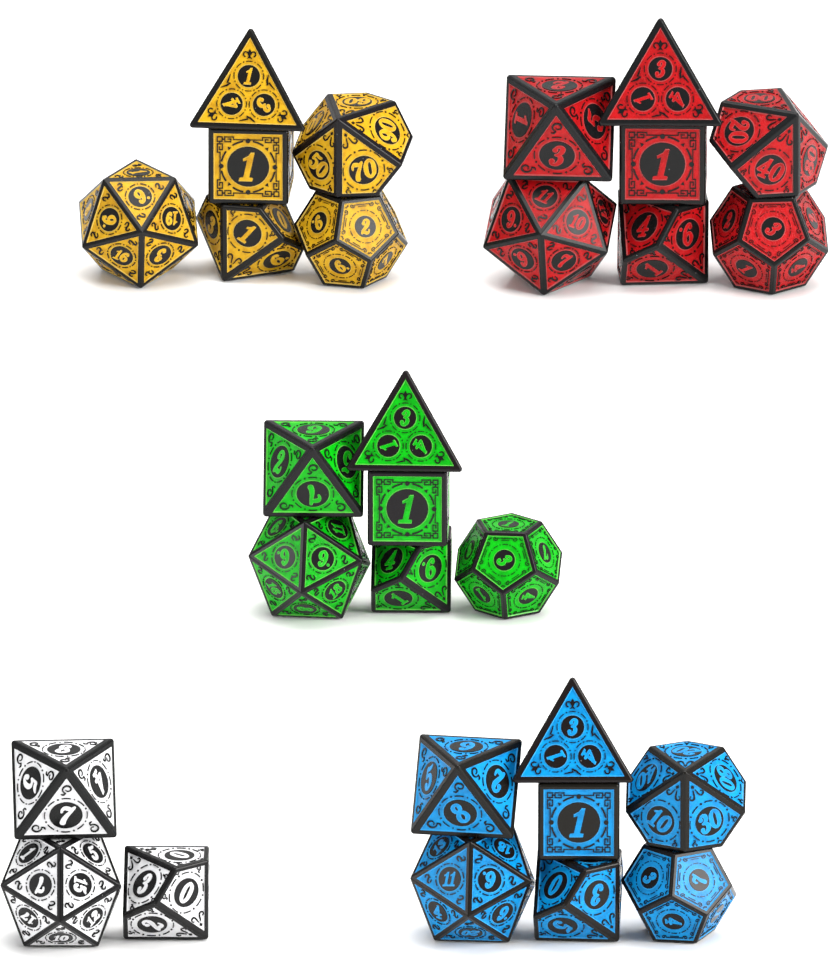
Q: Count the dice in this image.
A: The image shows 29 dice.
